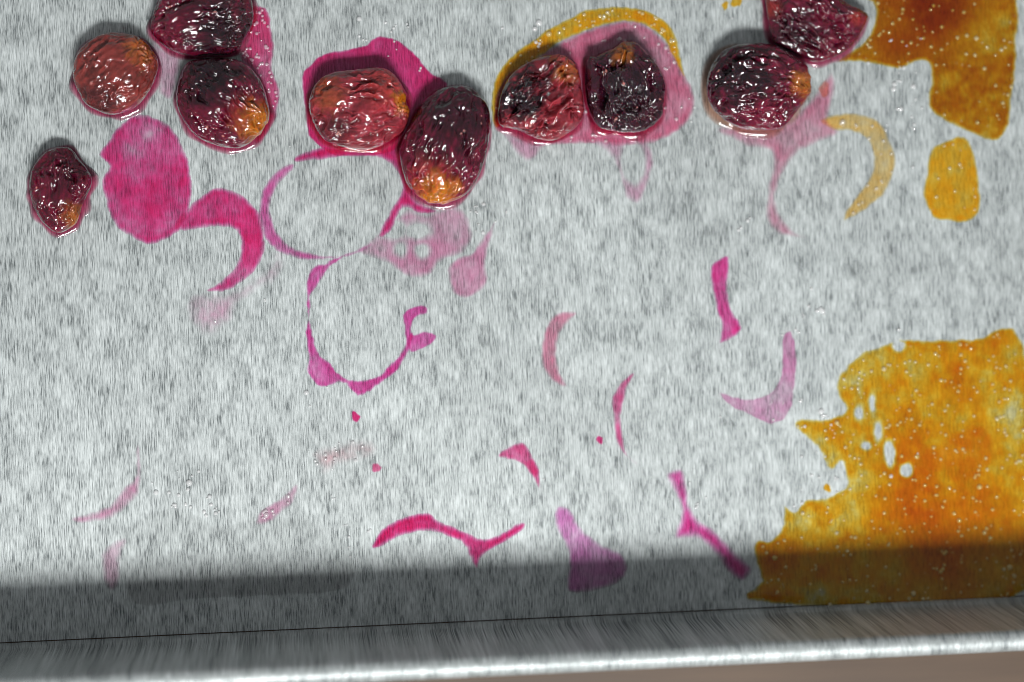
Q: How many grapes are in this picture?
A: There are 10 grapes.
